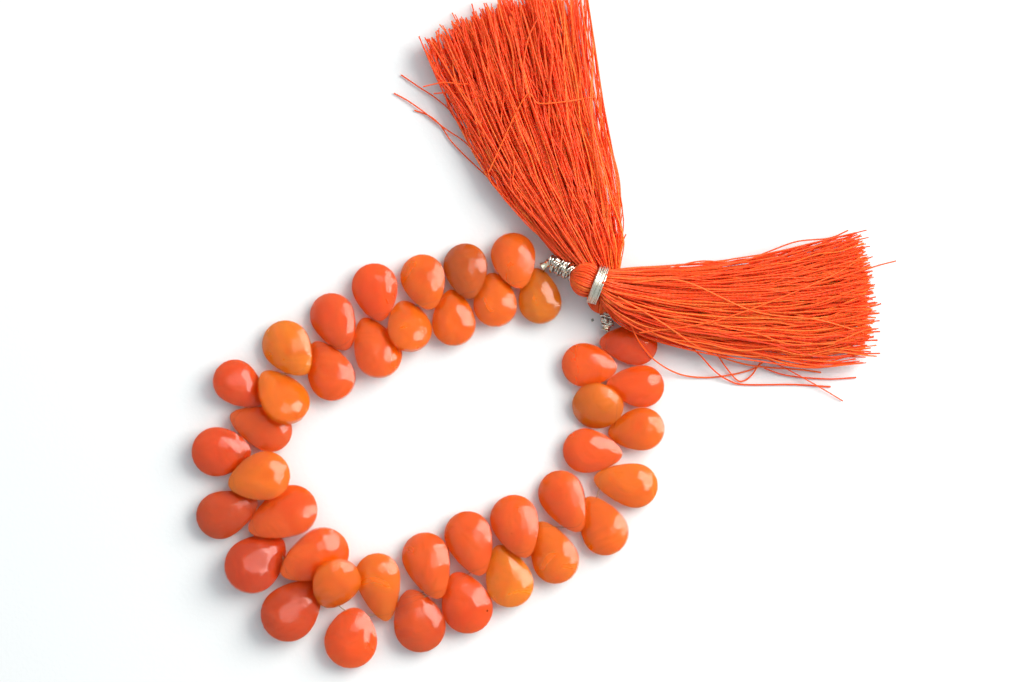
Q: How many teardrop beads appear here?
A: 41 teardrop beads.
